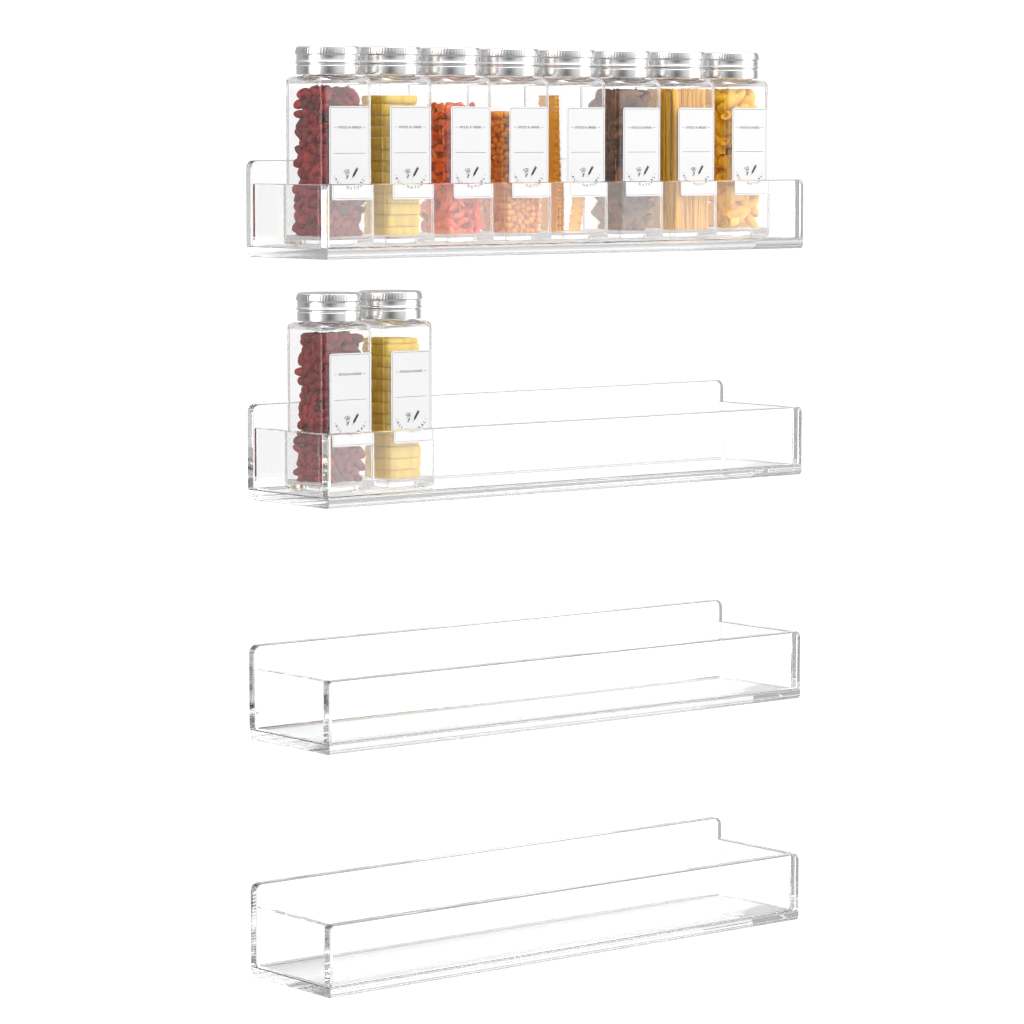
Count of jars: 10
